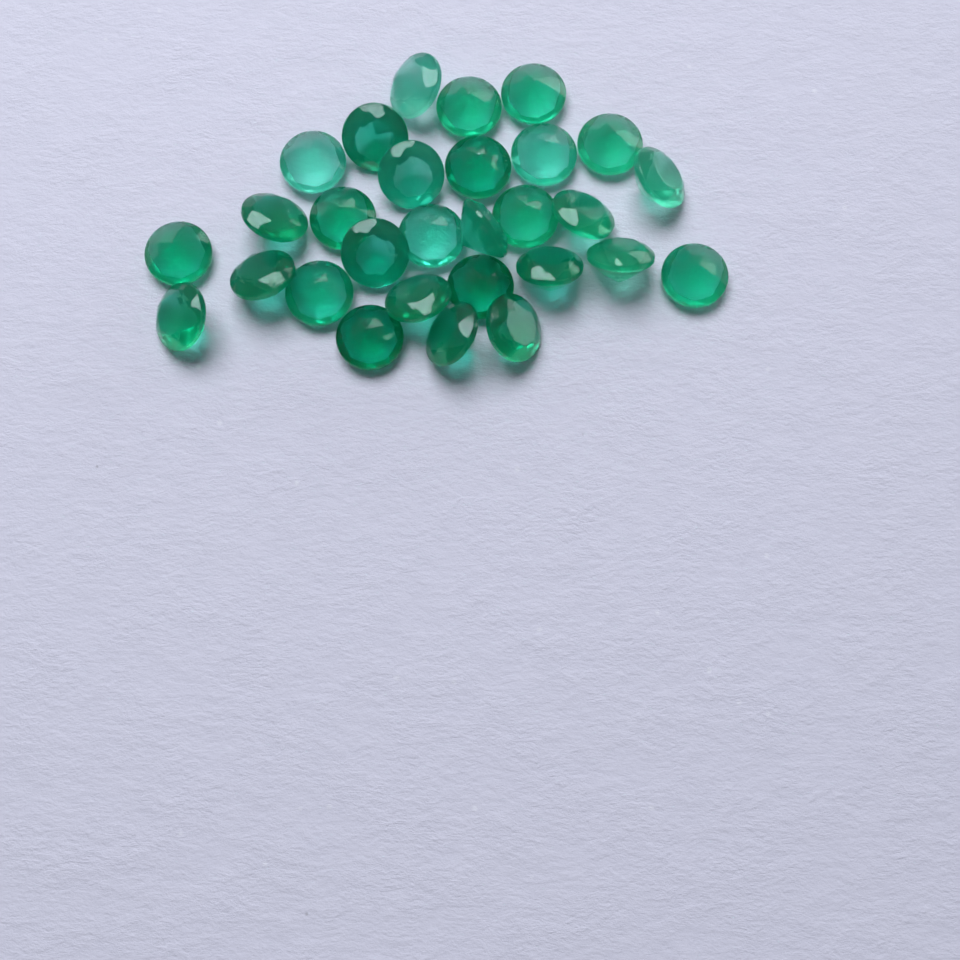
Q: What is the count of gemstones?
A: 29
